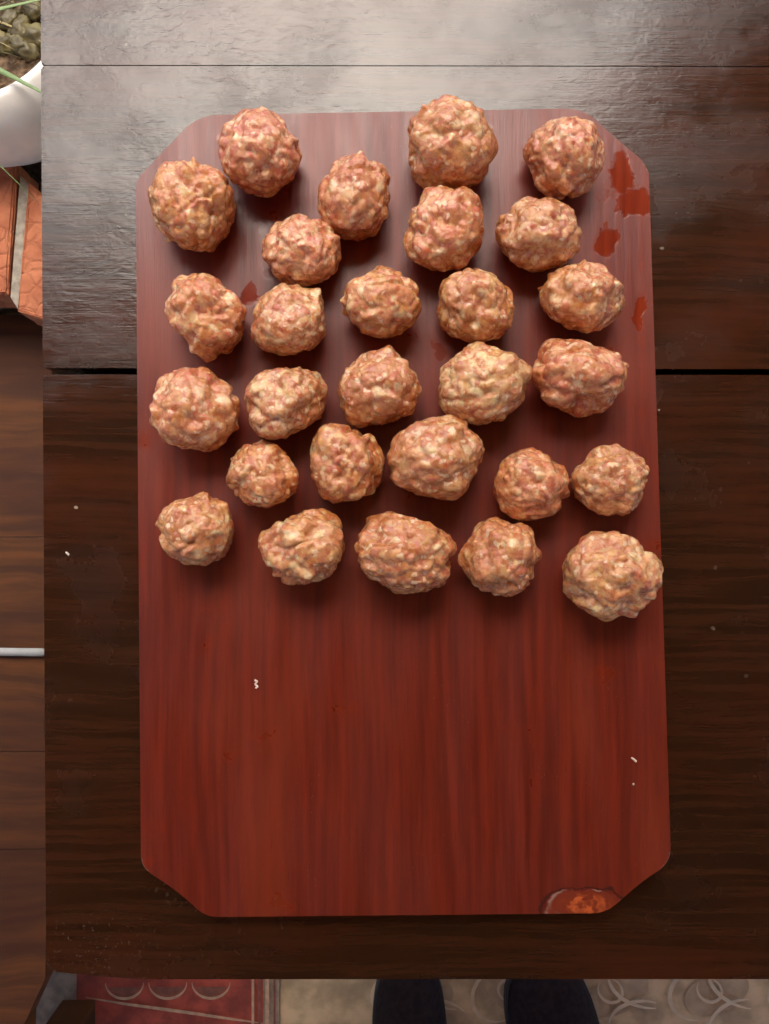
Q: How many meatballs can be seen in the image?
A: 28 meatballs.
